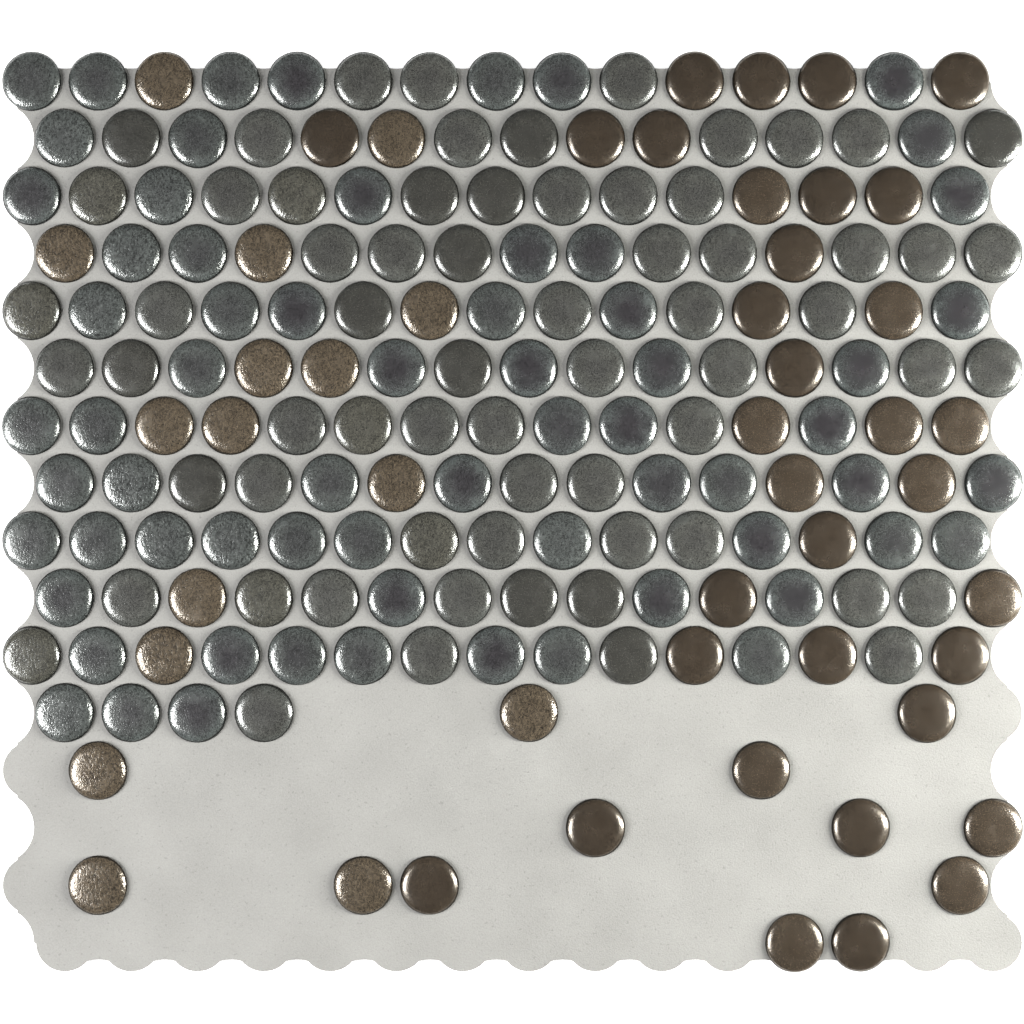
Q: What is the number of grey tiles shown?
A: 132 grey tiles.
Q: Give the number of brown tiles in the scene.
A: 50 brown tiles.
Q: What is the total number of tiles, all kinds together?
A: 182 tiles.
